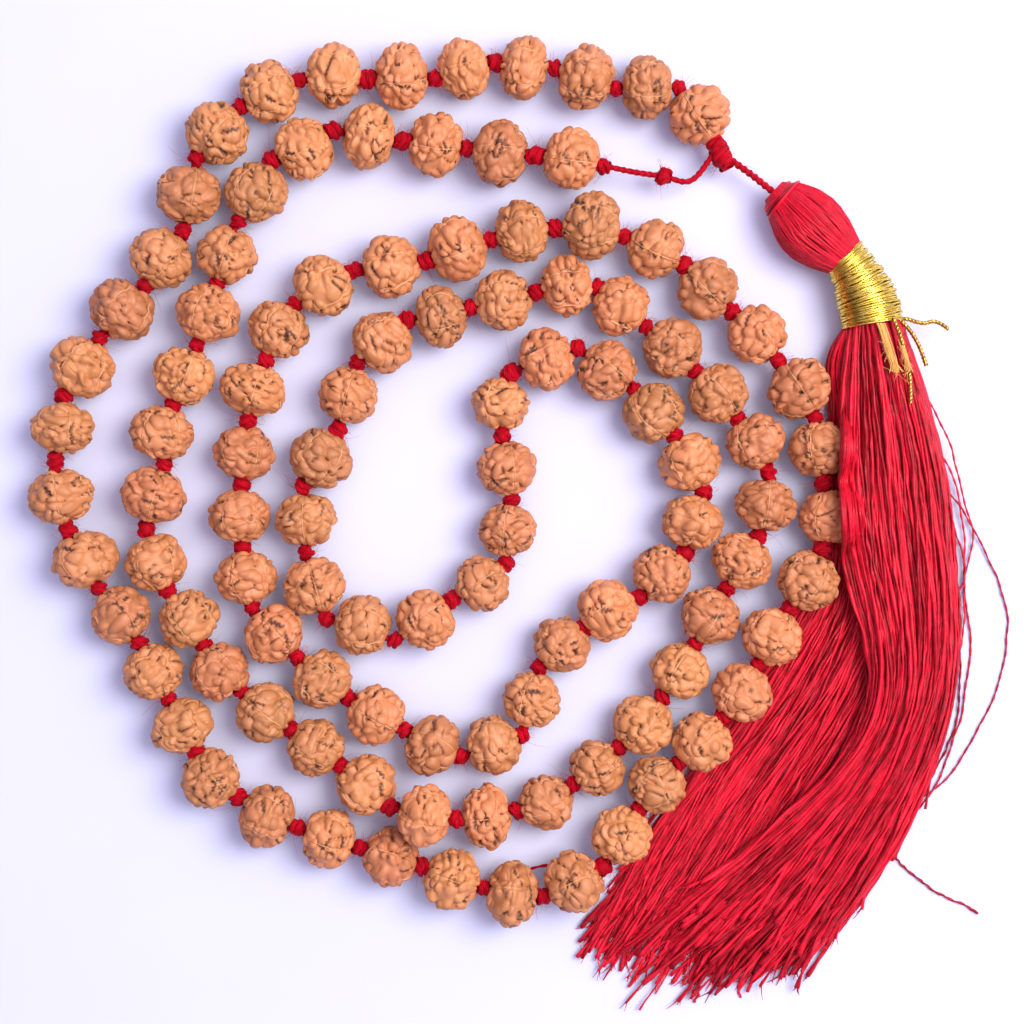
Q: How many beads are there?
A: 106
